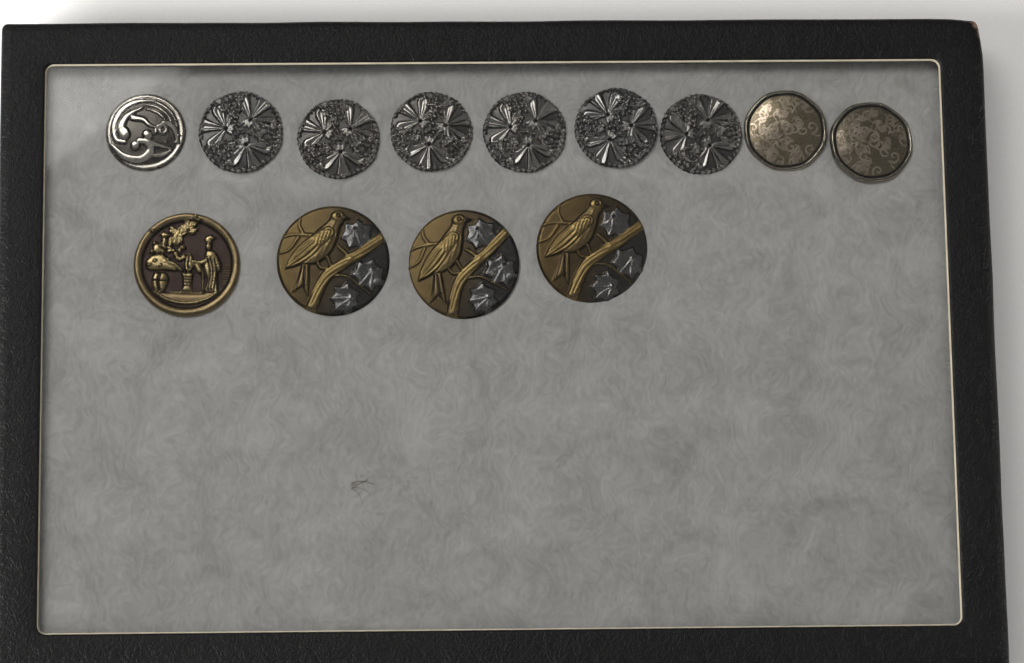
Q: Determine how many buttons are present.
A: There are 13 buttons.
